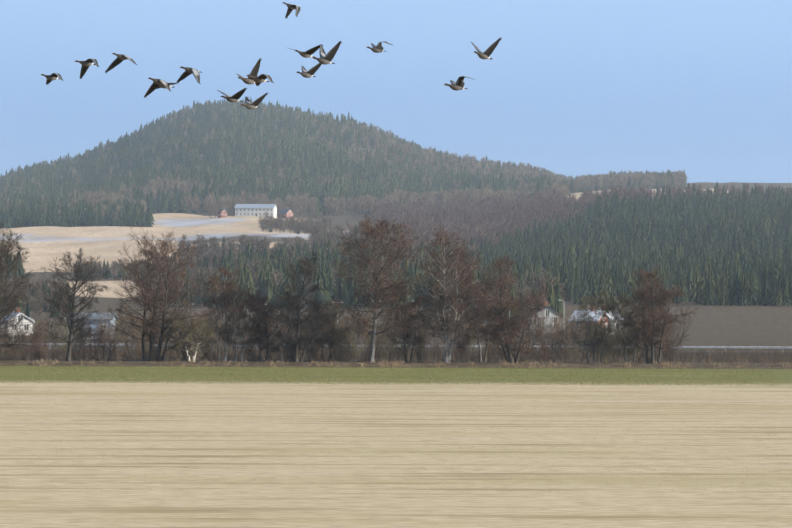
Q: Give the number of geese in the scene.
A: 17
